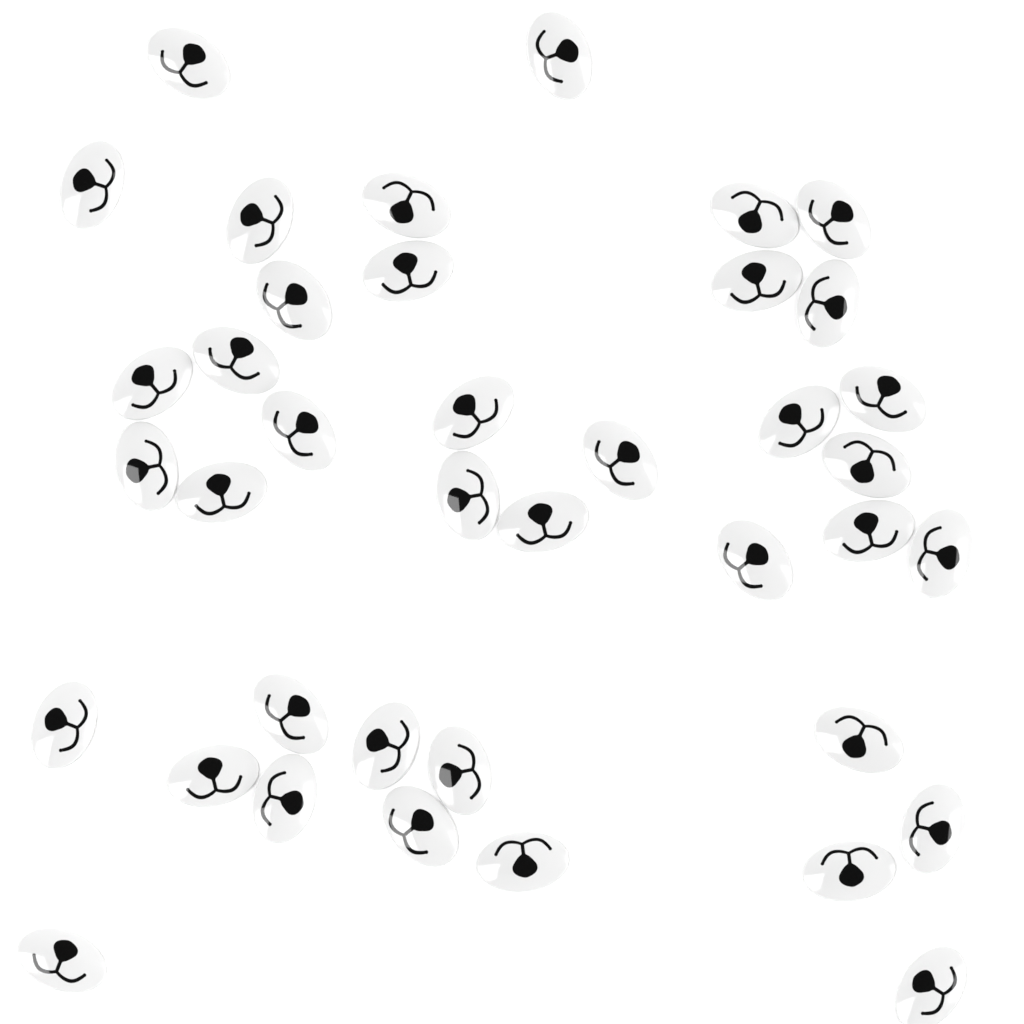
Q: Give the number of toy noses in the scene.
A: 39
